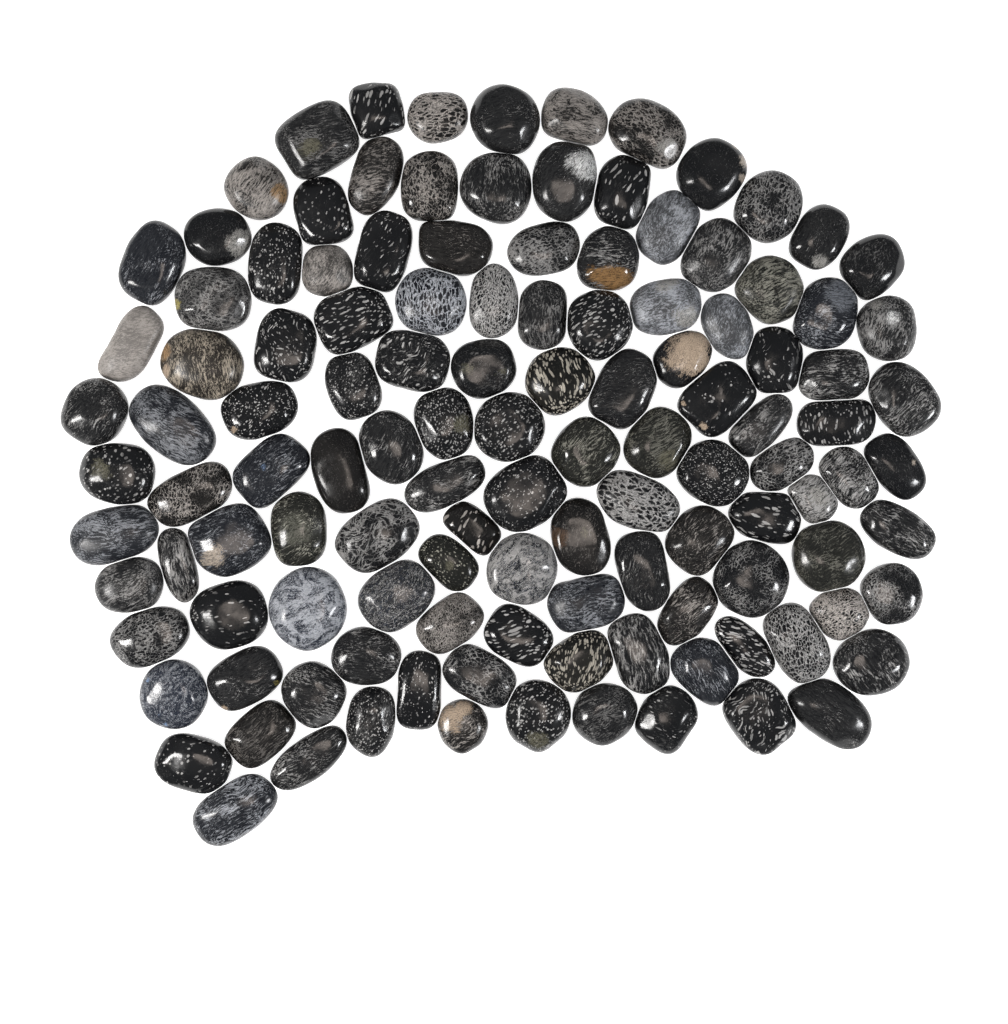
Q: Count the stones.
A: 122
